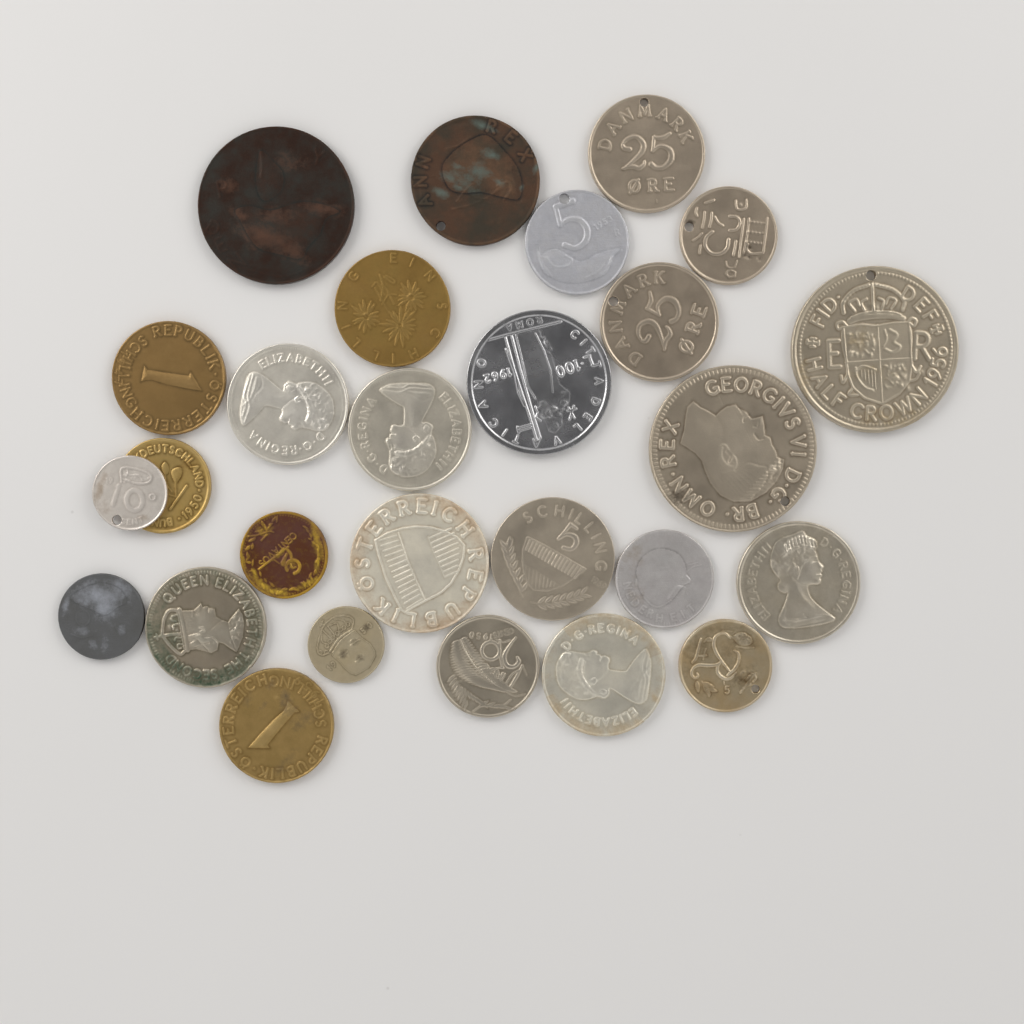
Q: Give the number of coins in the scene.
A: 27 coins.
